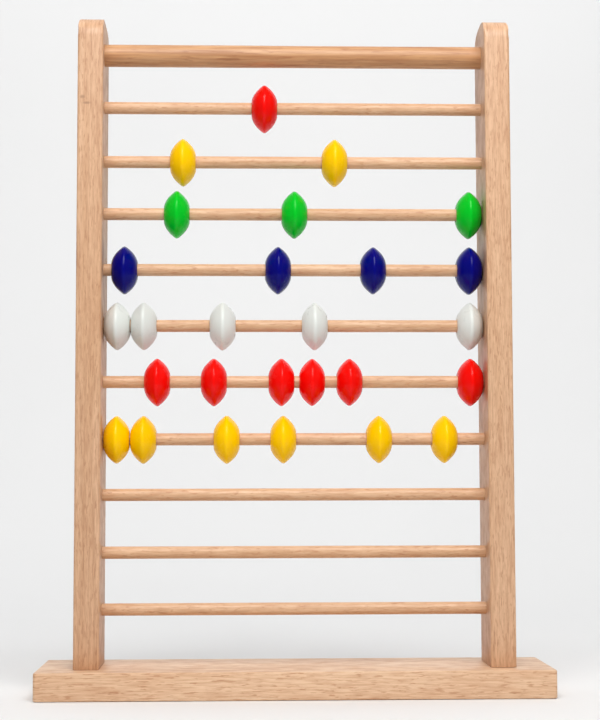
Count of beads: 27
